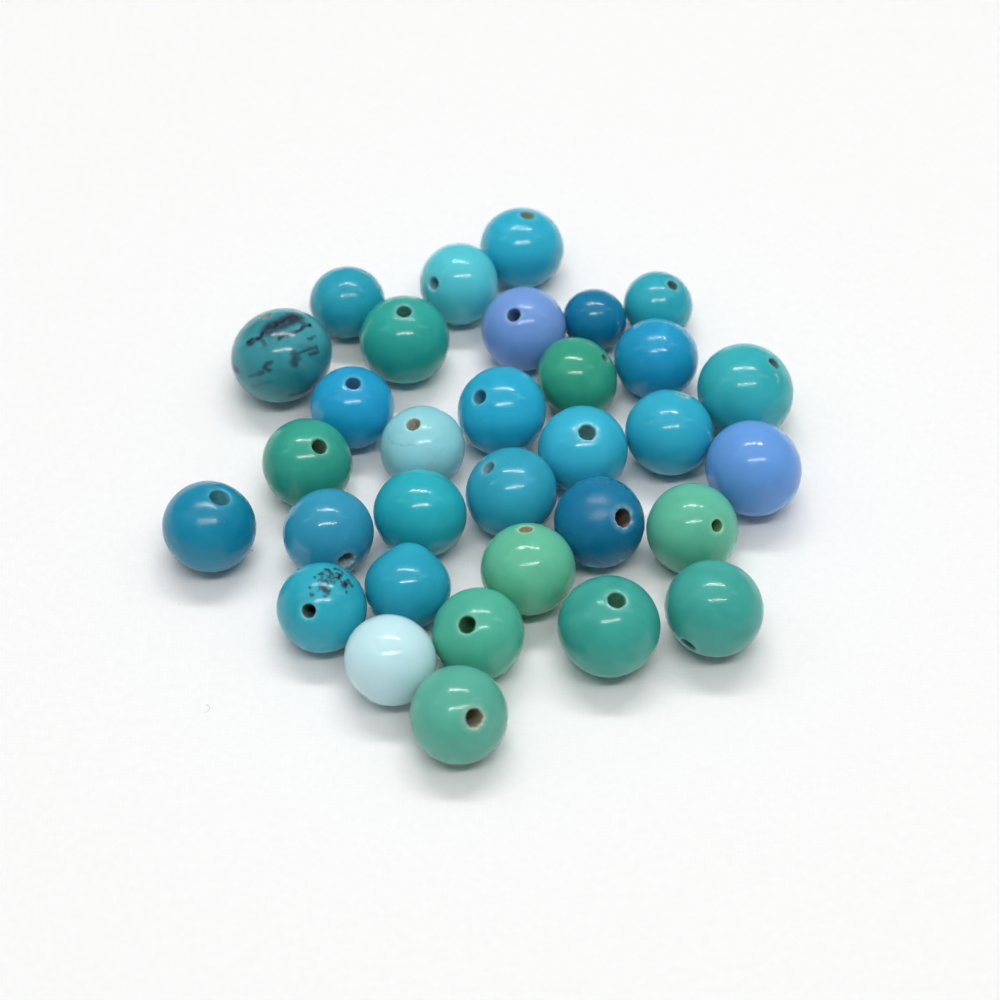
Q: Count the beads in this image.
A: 32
